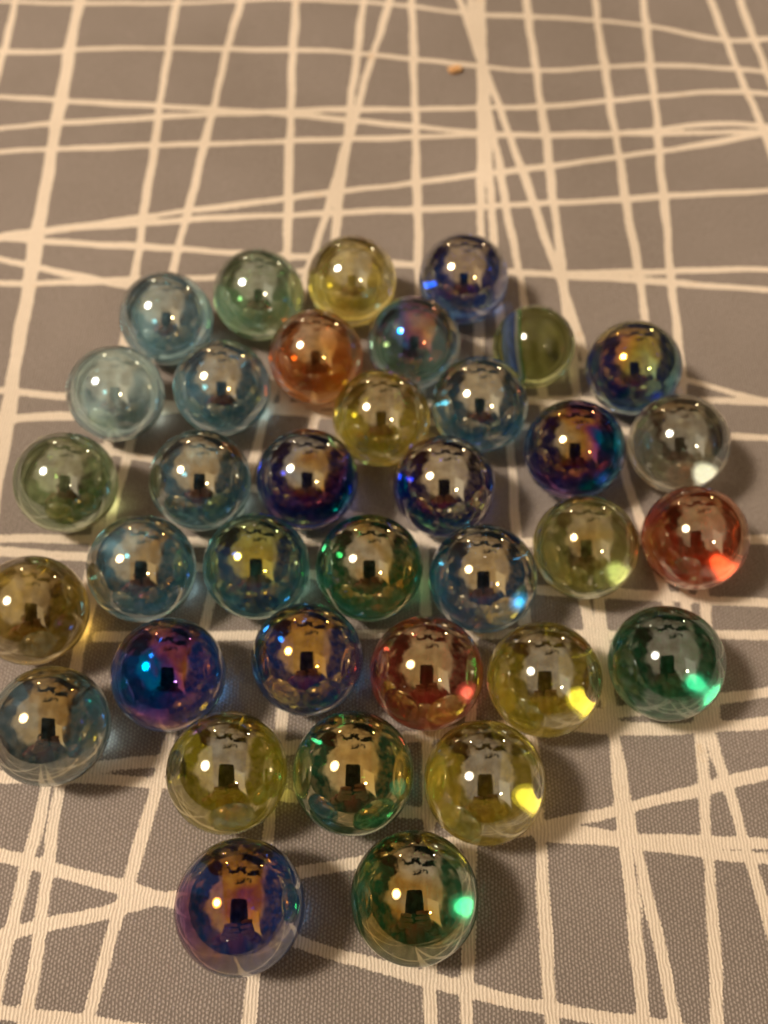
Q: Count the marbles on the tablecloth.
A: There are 36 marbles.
